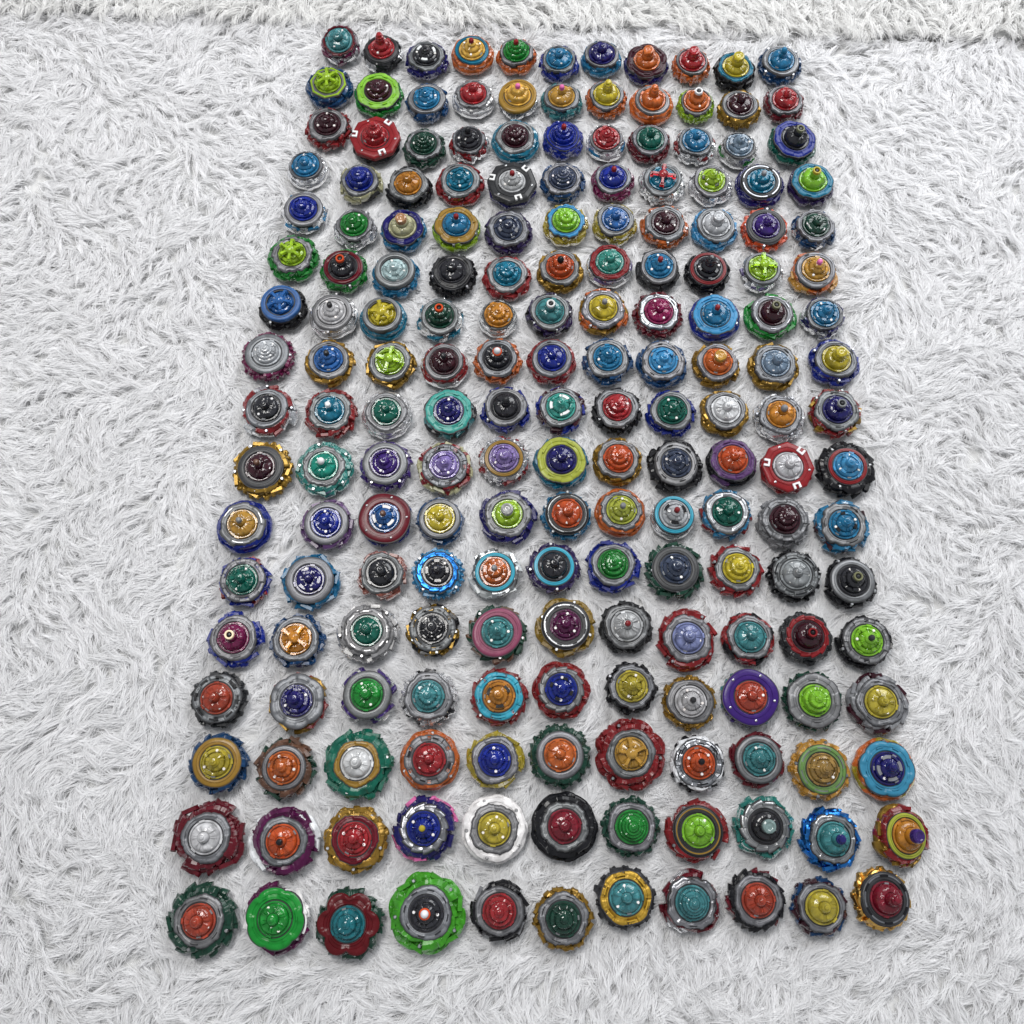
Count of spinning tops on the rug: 187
